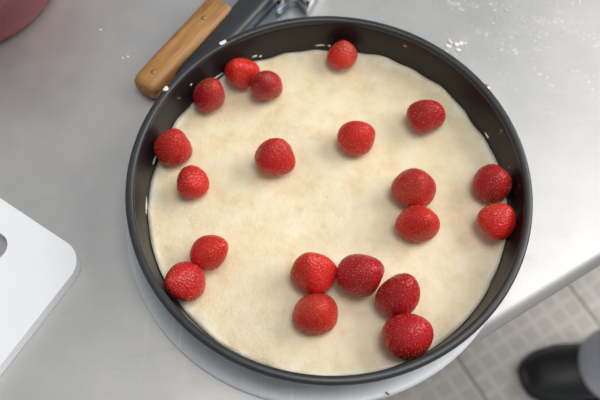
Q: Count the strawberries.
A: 20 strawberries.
